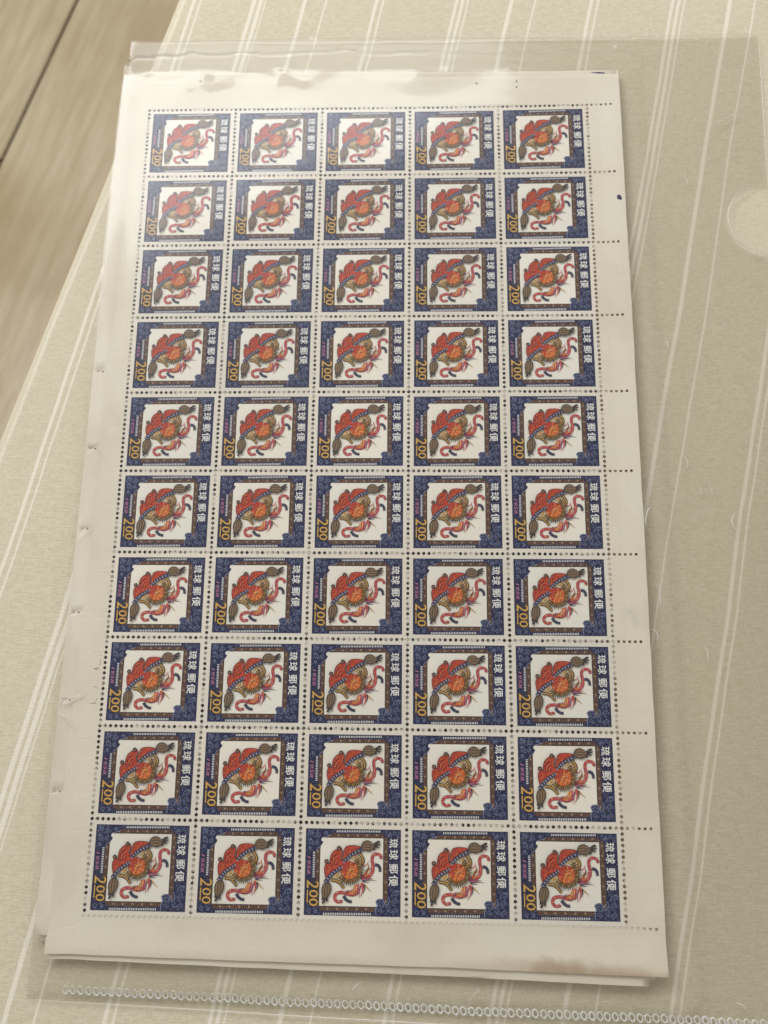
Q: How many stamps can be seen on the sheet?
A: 50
